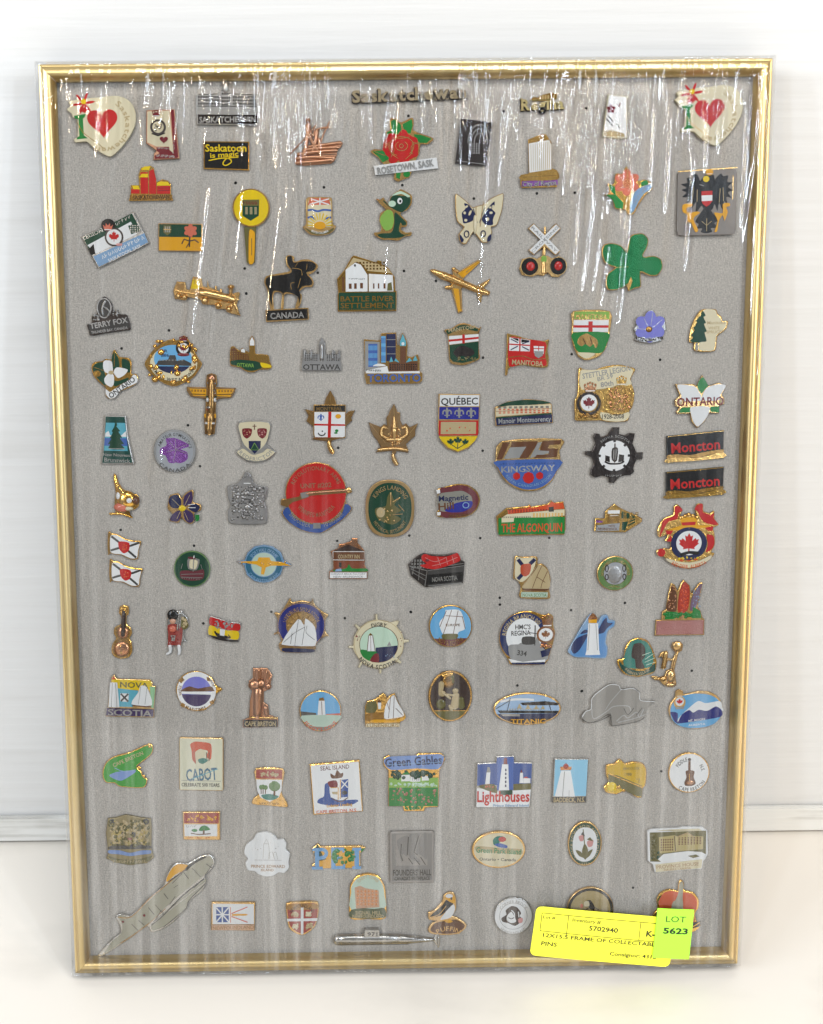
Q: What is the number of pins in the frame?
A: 115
